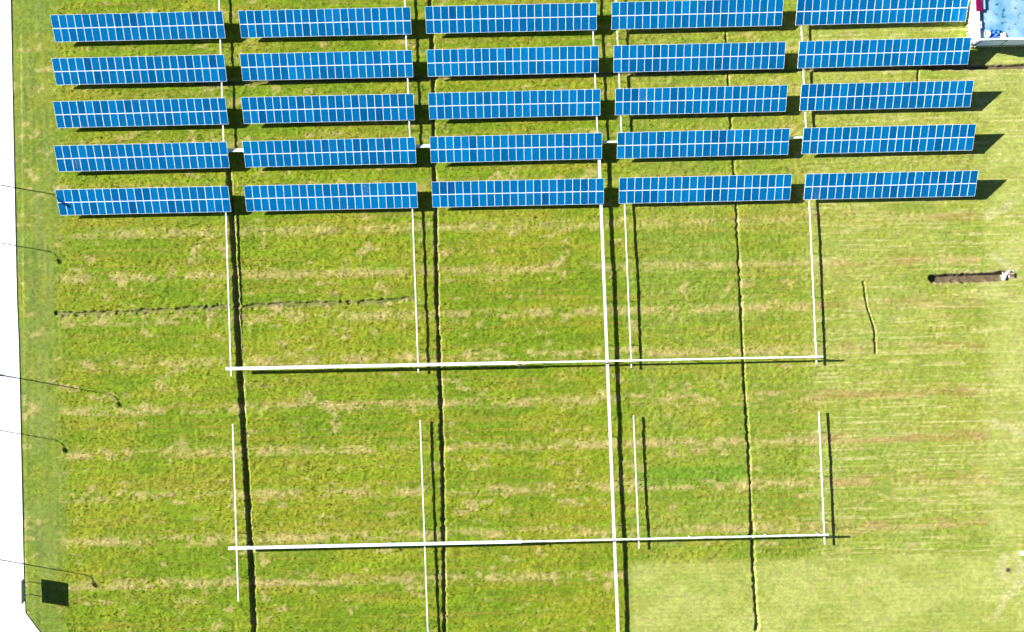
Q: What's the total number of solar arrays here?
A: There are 25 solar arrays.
